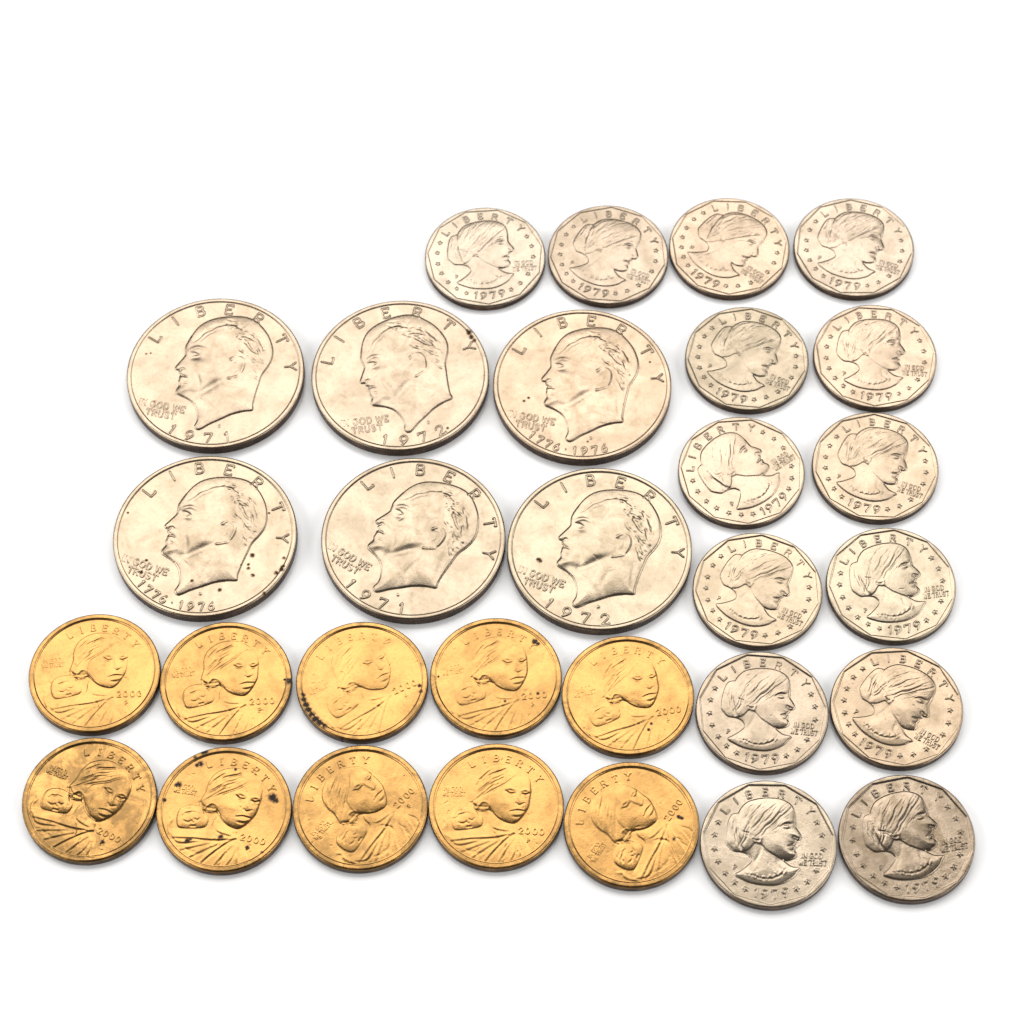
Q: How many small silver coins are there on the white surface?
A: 14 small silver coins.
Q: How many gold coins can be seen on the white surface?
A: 10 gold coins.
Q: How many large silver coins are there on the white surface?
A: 6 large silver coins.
